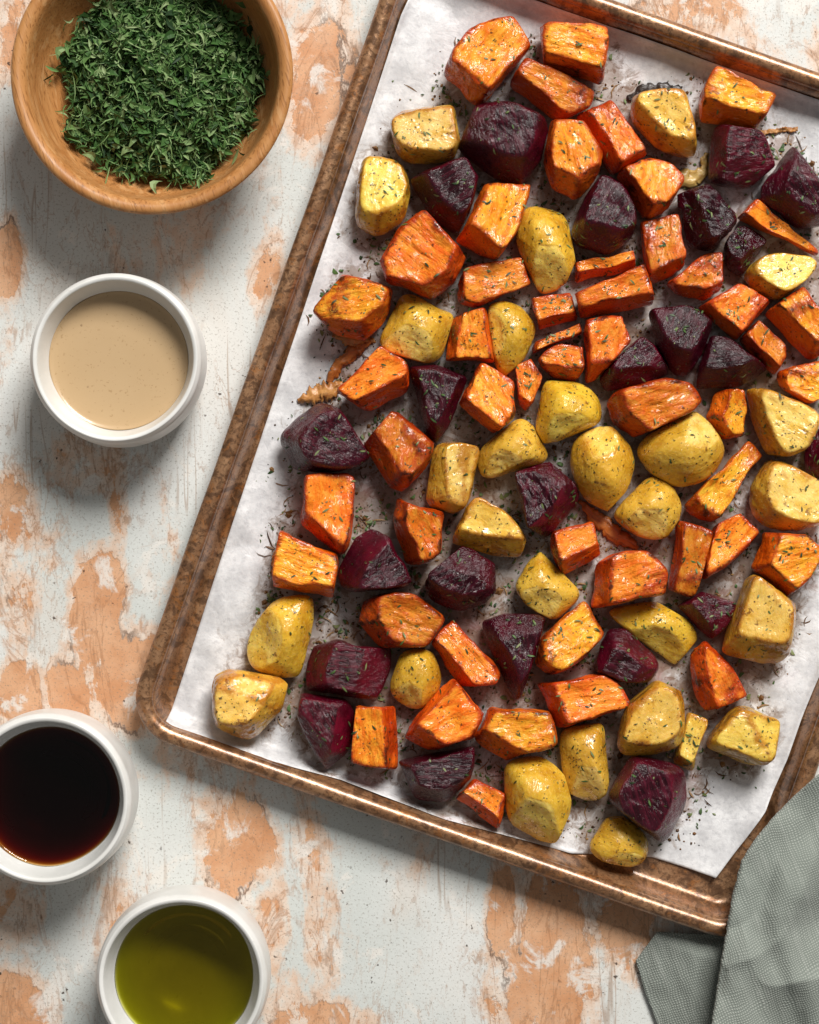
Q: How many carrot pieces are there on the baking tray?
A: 49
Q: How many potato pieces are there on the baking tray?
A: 28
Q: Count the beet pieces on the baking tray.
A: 23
